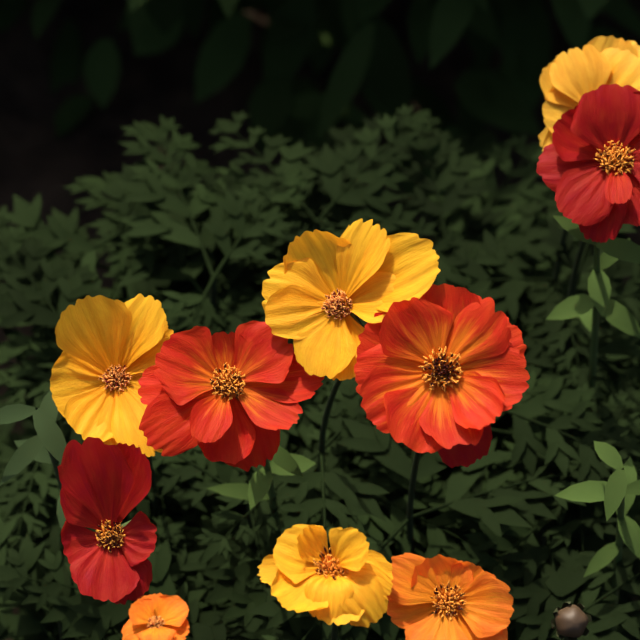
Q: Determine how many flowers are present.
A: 10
